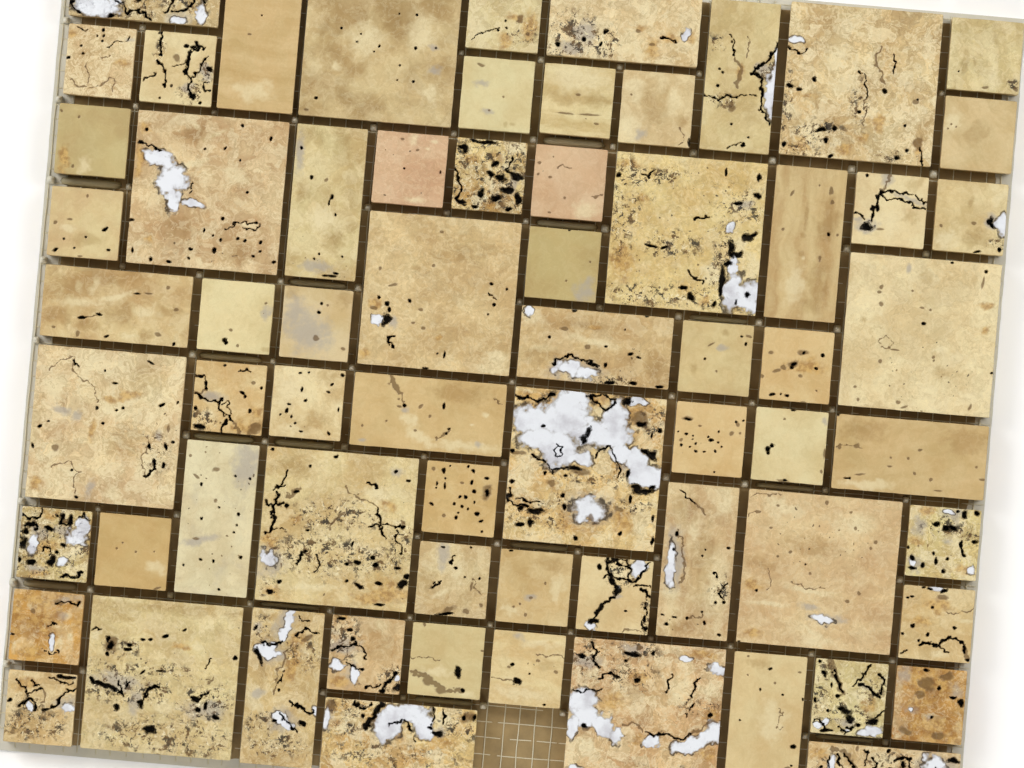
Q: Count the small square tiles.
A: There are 39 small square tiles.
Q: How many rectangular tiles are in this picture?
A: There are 16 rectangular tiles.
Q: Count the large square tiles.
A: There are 12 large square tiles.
